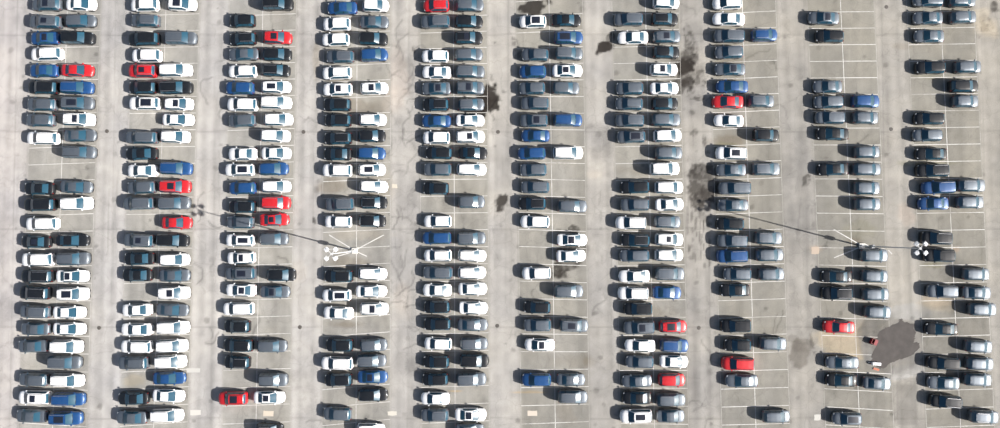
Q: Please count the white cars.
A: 110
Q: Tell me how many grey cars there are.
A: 139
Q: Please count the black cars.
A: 81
